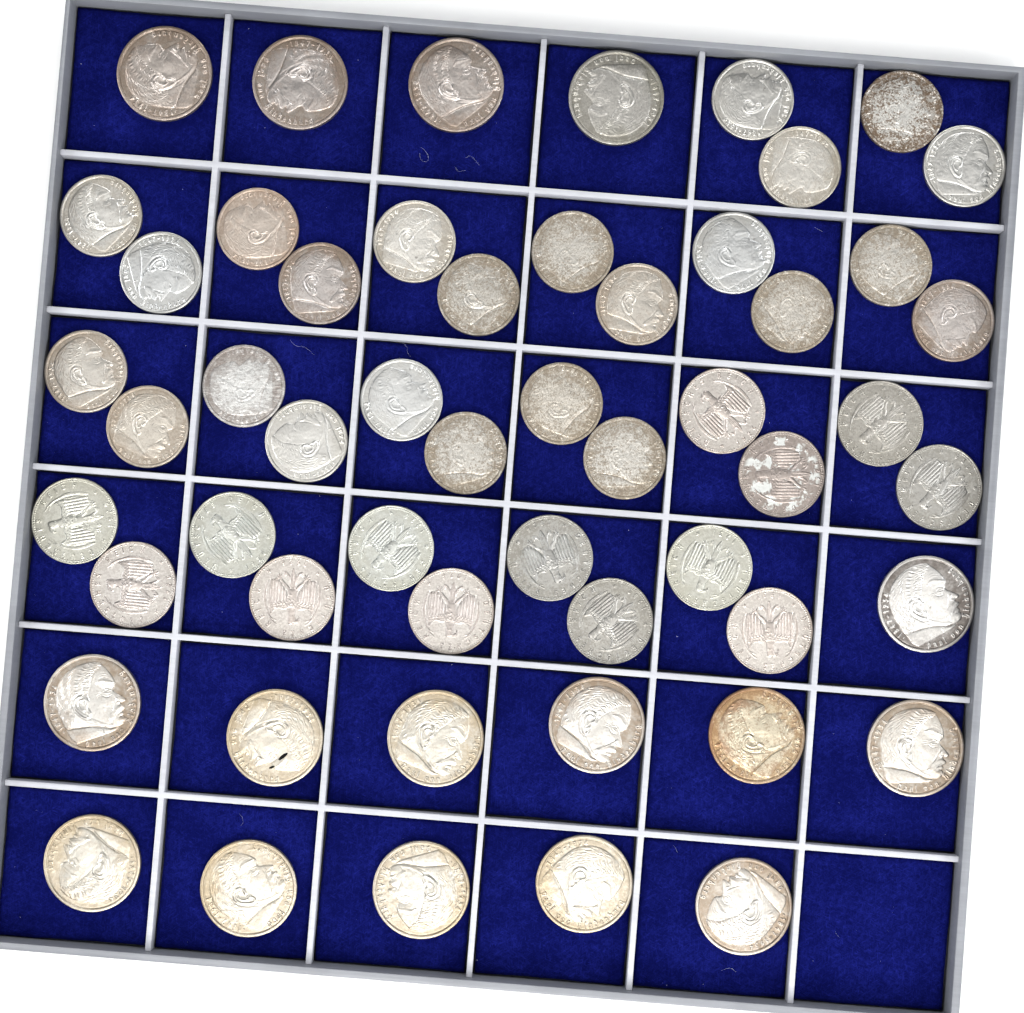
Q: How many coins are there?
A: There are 54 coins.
